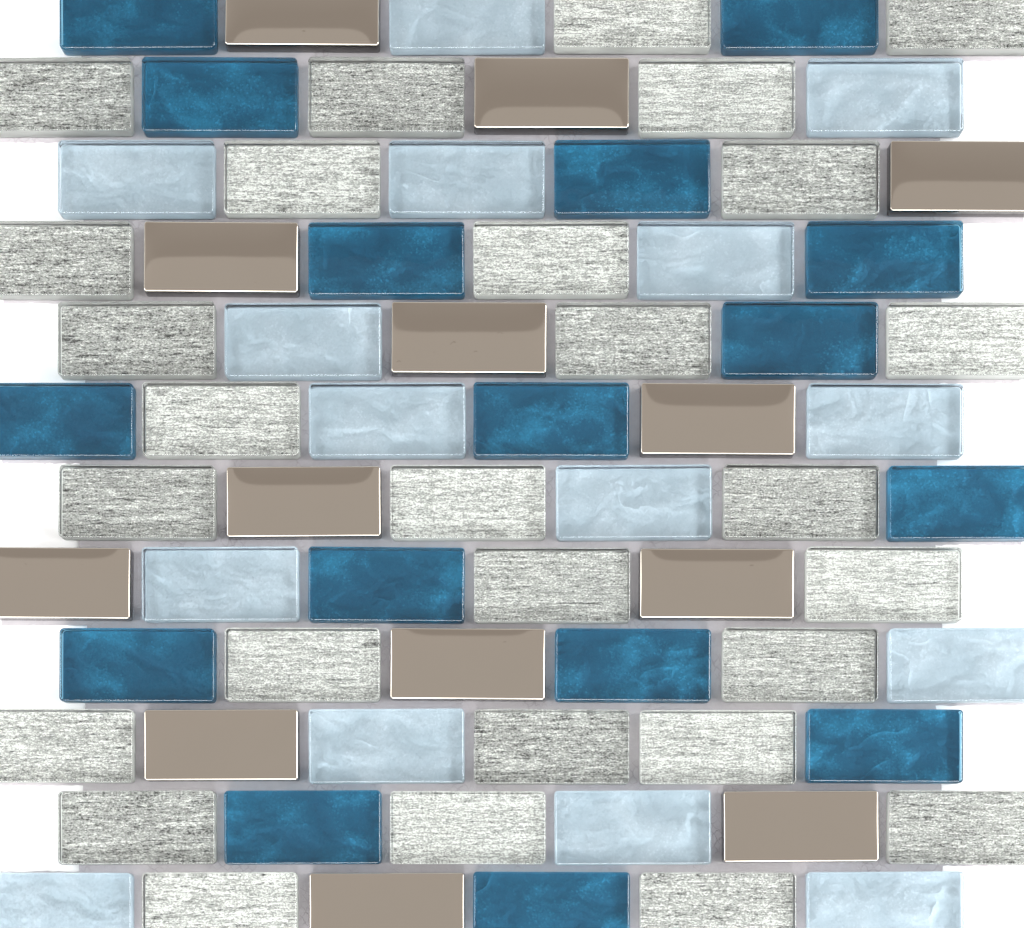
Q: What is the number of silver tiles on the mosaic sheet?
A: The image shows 28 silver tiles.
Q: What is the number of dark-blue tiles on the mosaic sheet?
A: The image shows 16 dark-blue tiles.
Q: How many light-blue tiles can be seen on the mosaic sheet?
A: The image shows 15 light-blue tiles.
